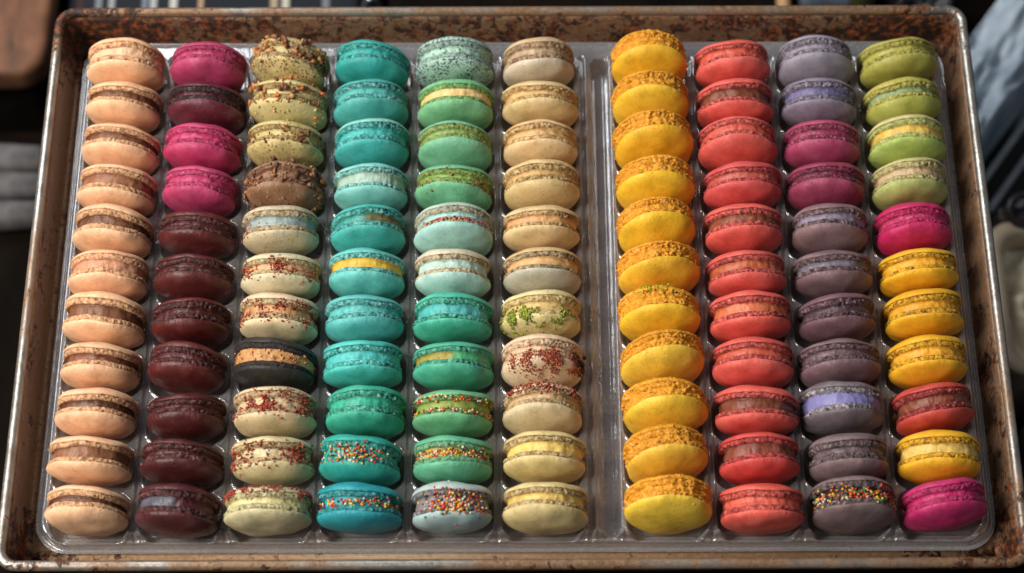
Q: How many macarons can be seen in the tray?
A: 110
